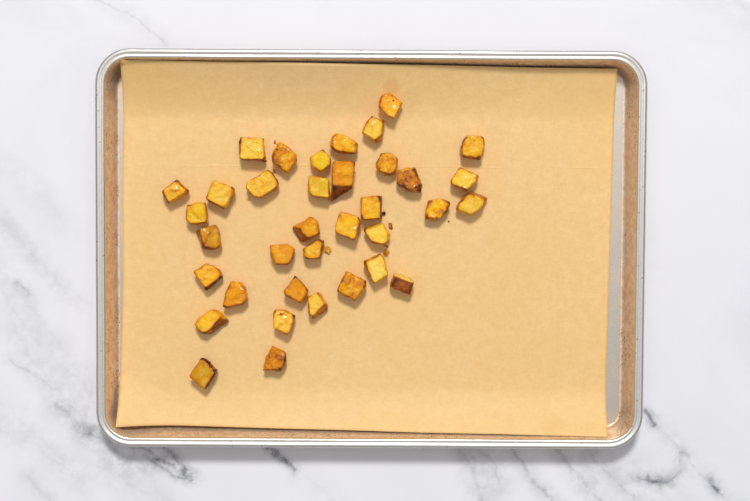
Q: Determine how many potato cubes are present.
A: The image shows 36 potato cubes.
